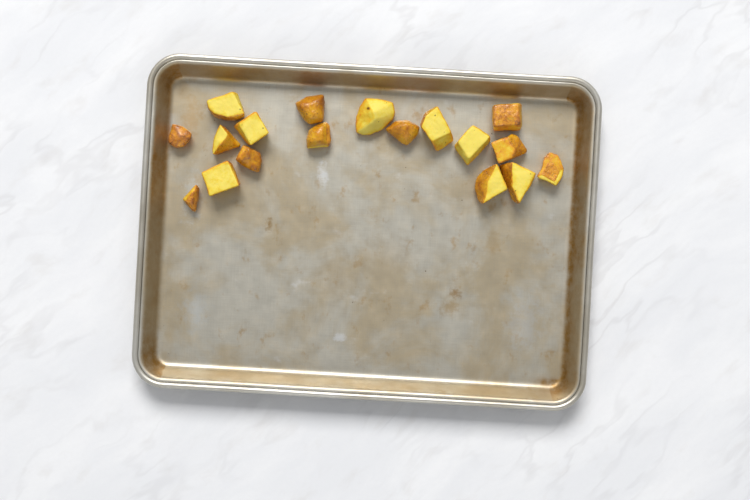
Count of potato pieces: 18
